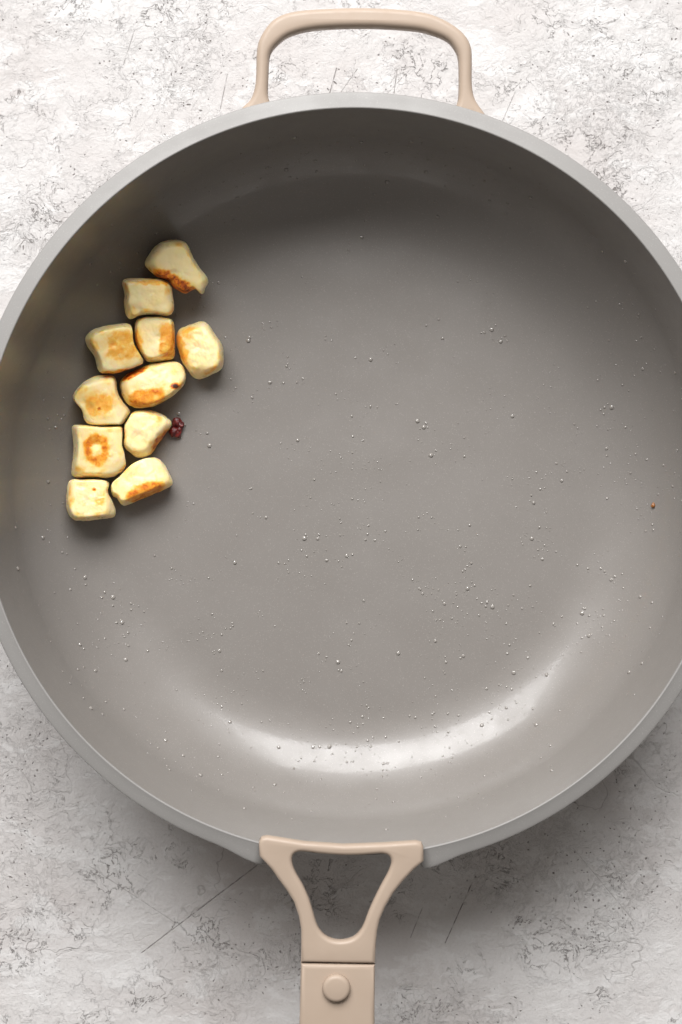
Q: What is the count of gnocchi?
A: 11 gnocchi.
